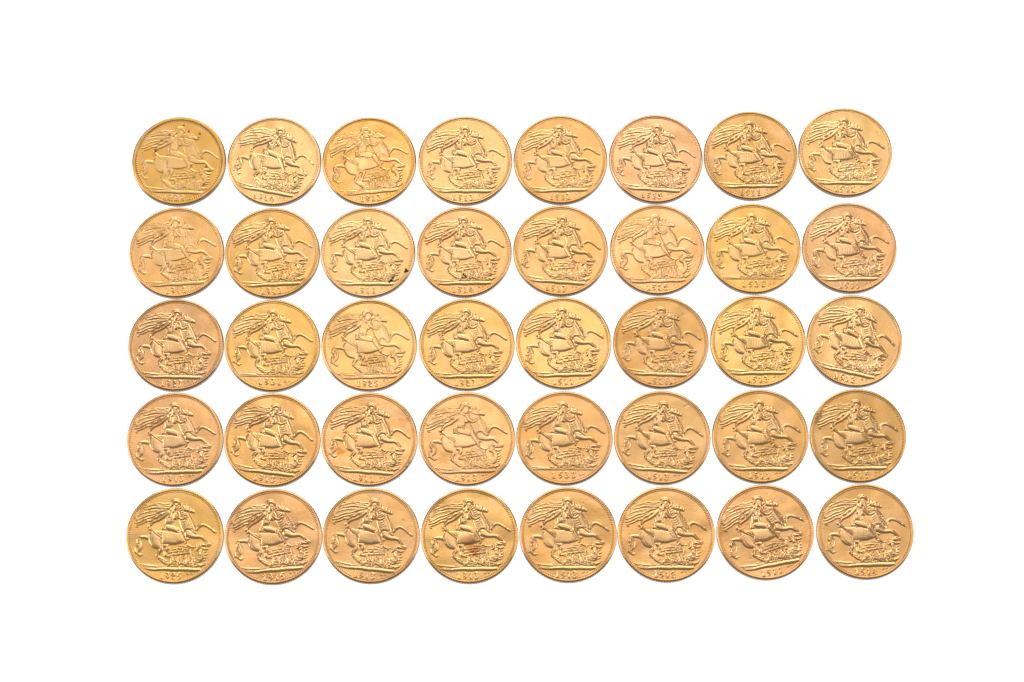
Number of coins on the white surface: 40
